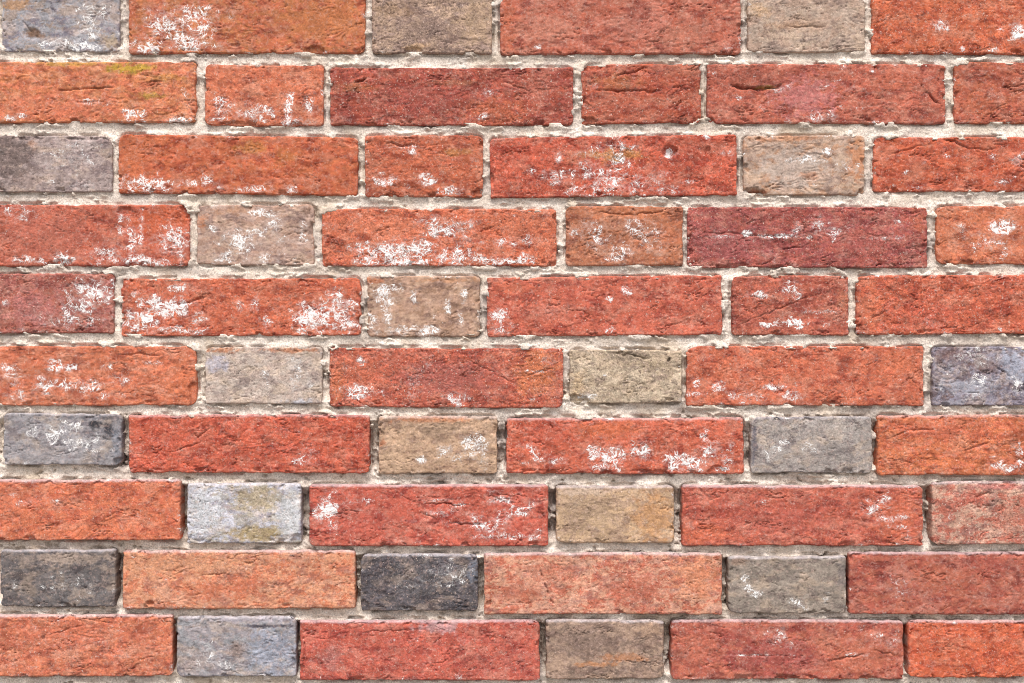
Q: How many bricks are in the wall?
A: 60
